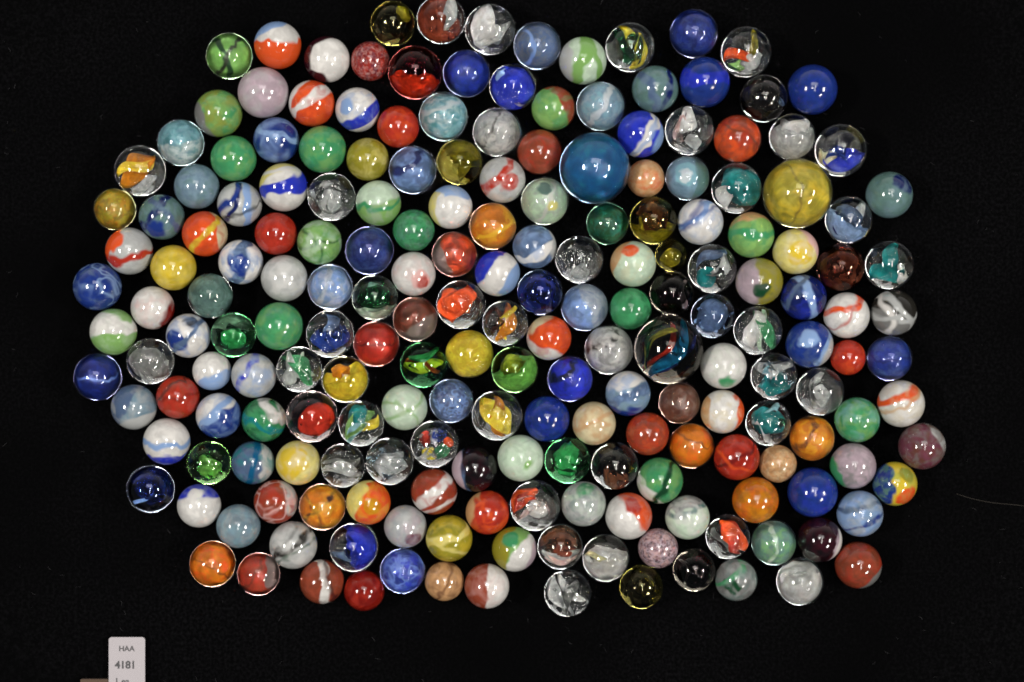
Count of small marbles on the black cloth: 200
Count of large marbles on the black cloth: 3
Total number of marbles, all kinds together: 203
